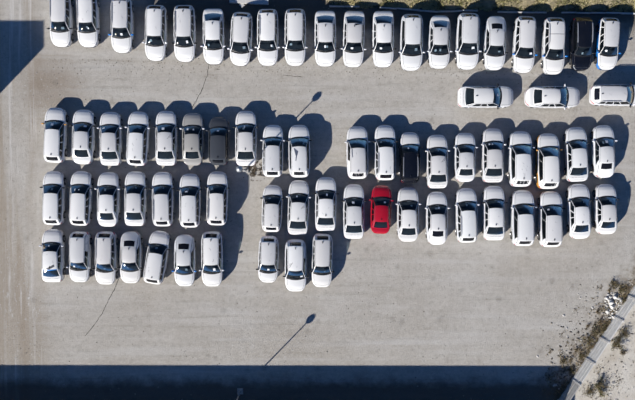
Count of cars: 73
